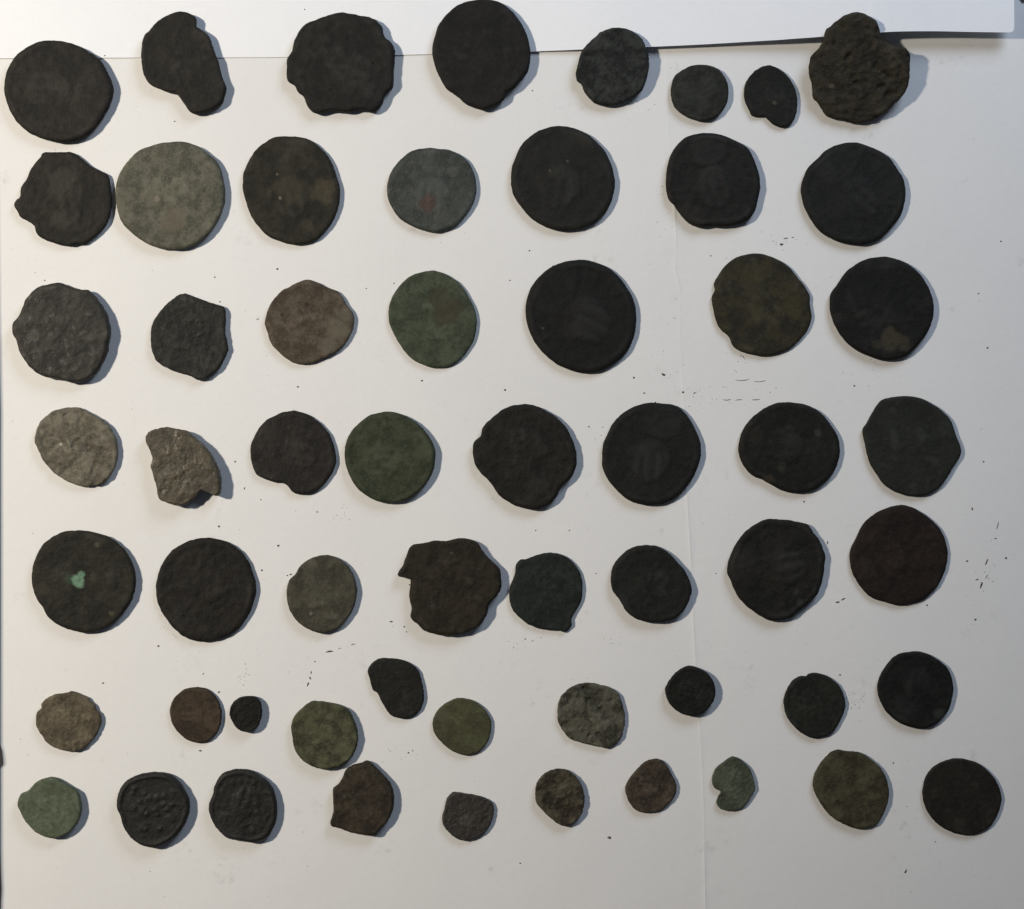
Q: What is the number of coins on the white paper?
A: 58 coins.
